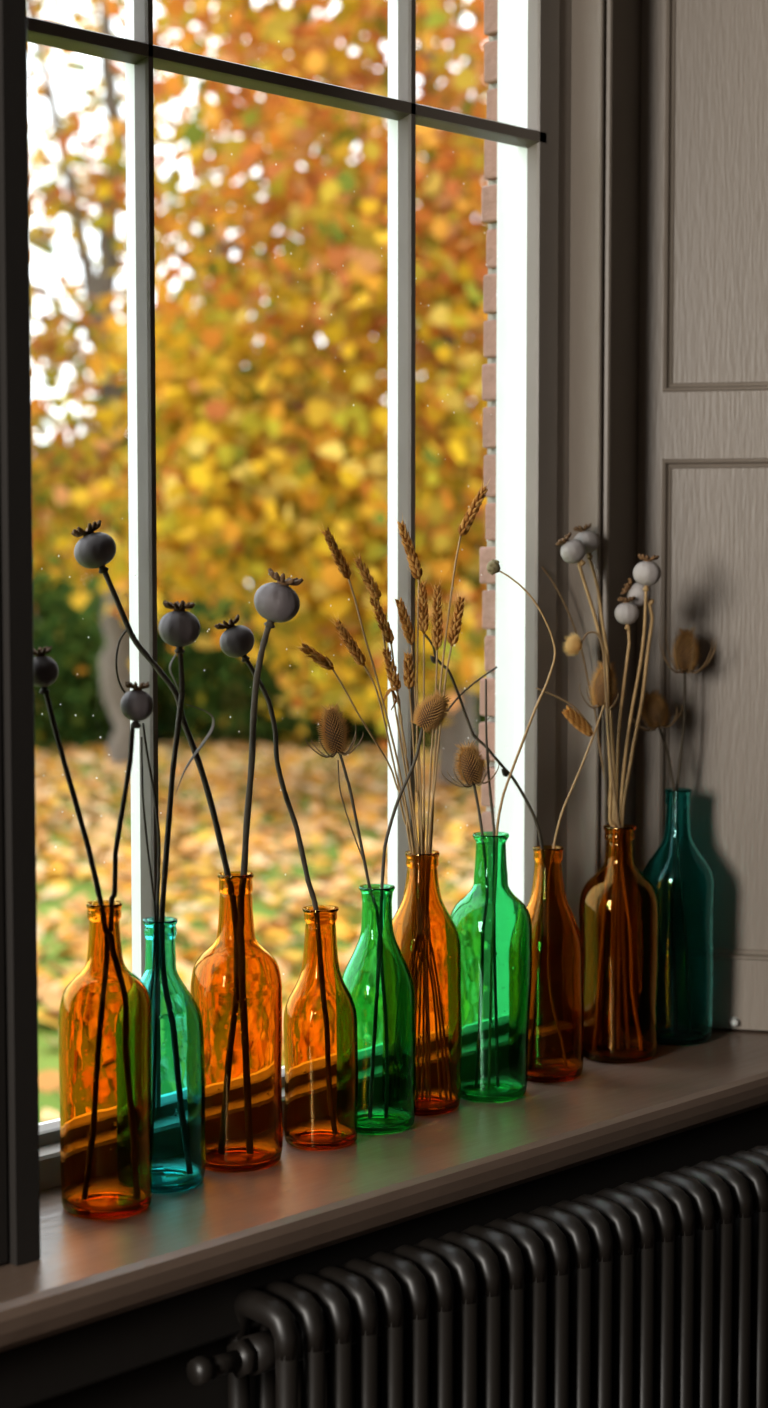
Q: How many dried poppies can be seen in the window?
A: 11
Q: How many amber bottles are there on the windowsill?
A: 6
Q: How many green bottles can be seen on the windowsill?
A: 2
